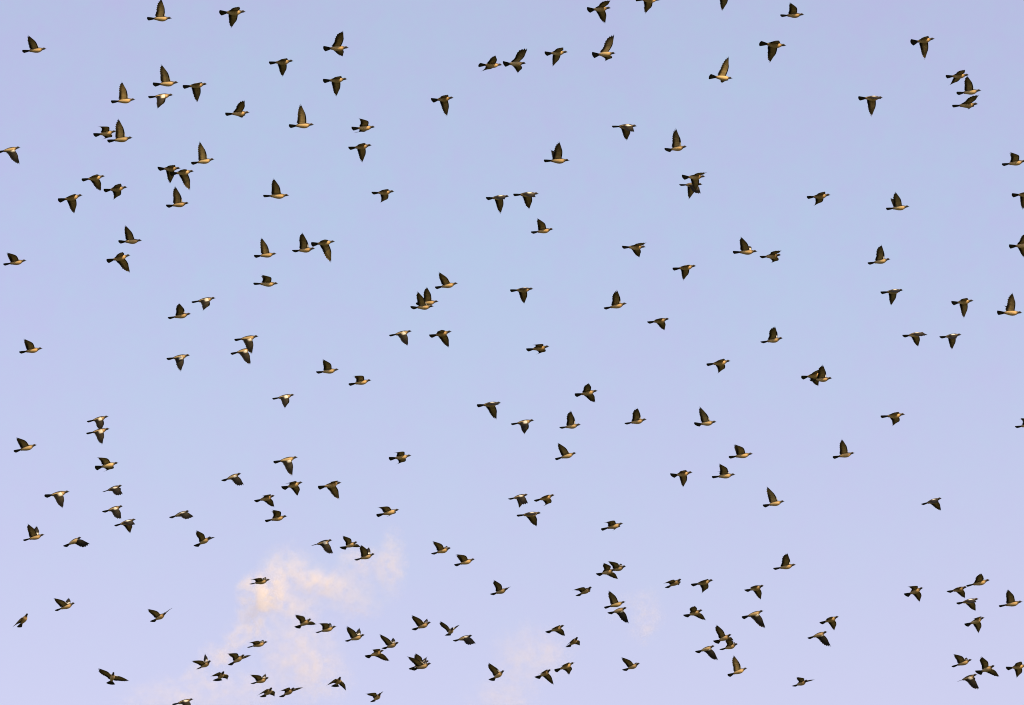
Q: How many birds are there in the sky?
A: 198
